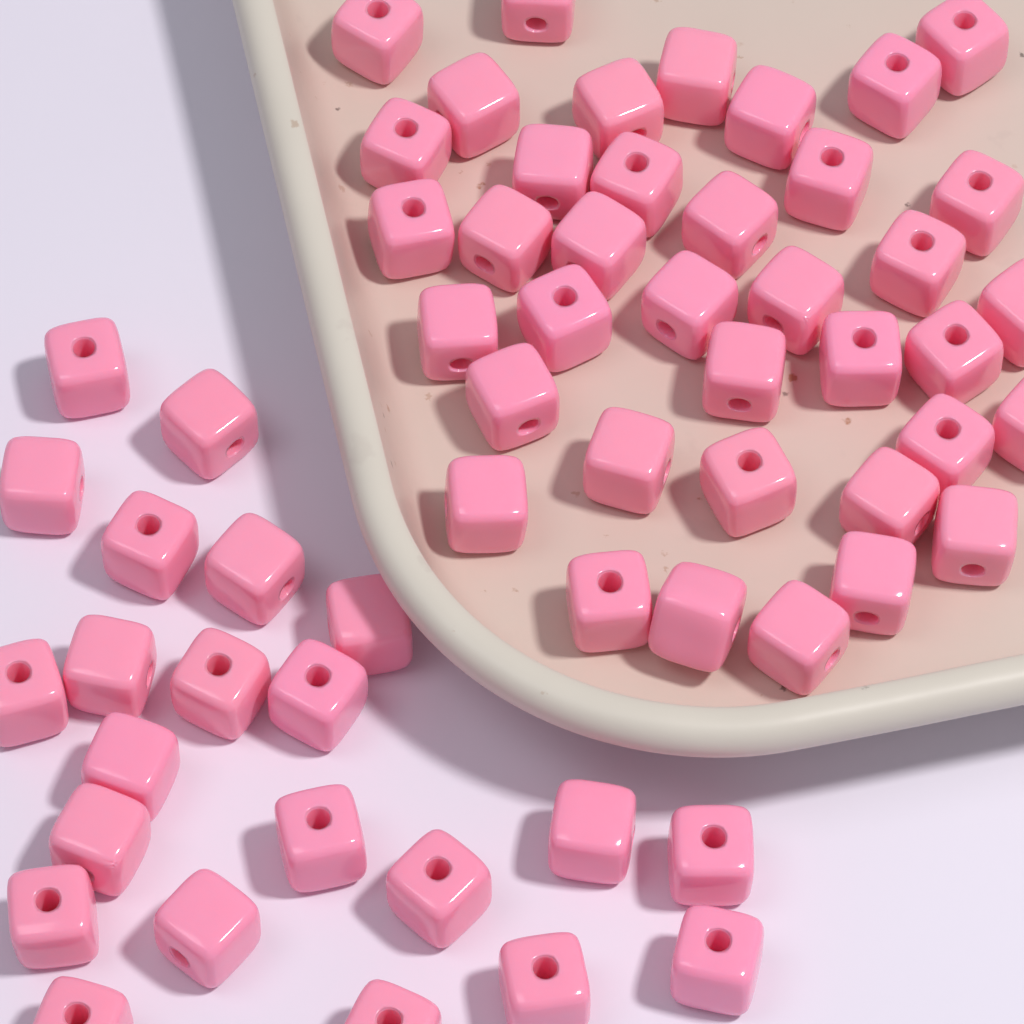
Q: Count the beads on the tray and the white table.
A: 60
